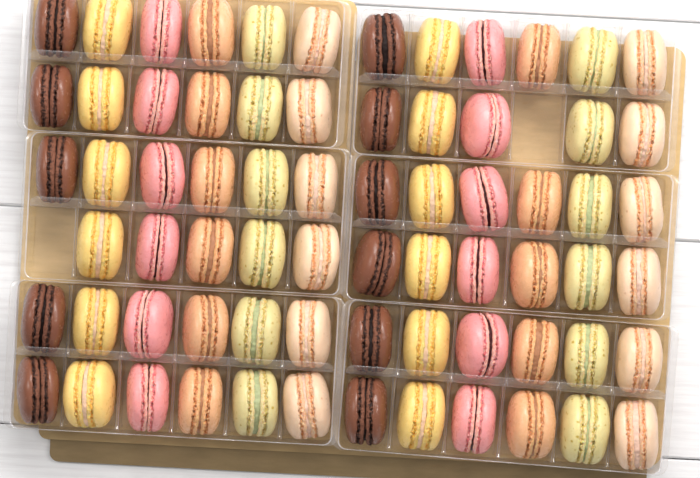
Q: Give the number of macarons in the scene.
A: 70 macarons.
